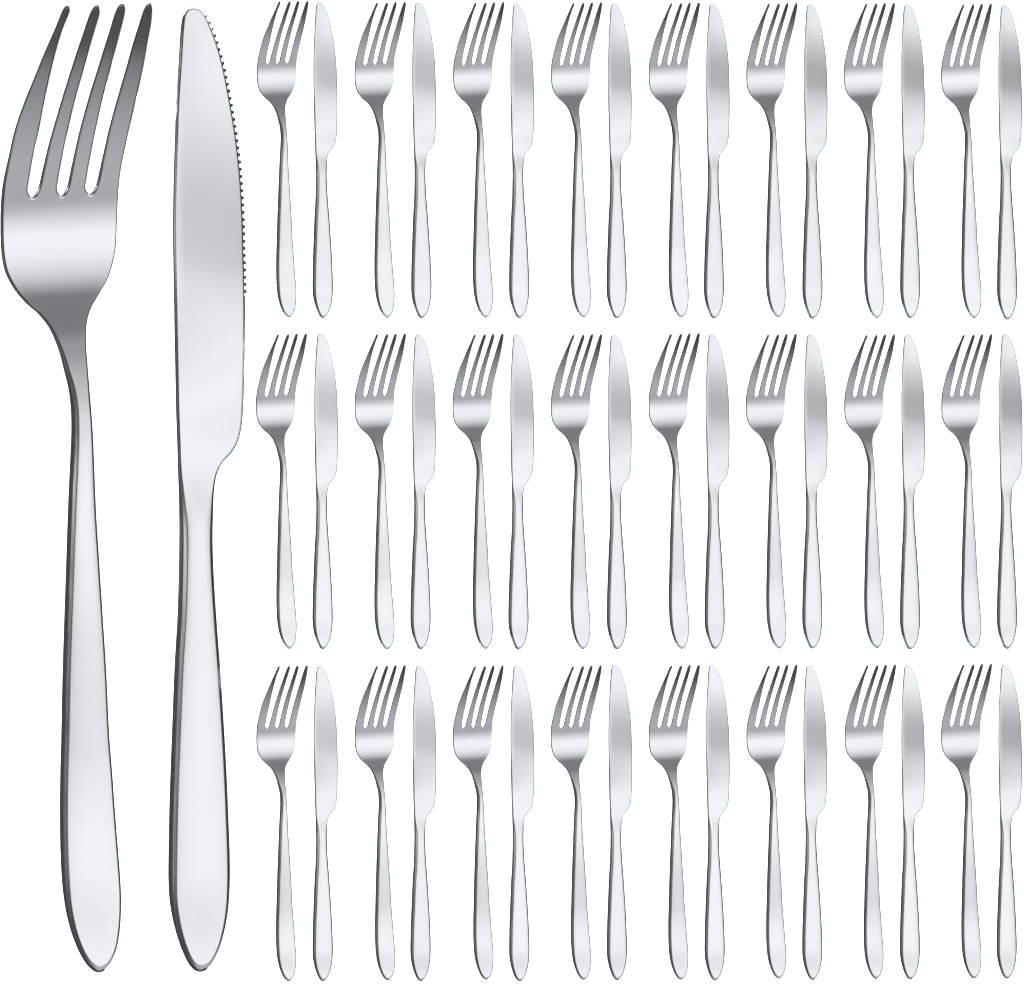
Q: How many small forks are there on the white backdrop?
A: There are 24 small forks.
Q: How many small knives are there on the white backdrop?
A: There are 24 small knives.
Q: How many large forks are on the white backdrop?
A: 1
